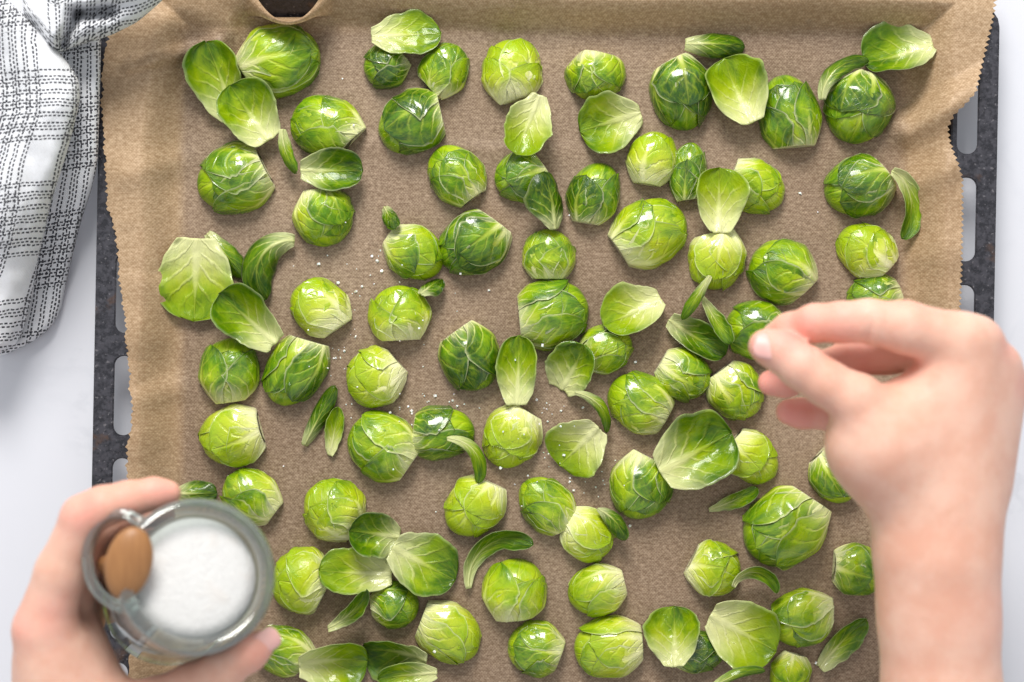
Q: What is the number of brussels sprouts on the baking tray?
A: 65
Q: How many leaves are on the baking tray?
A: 48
